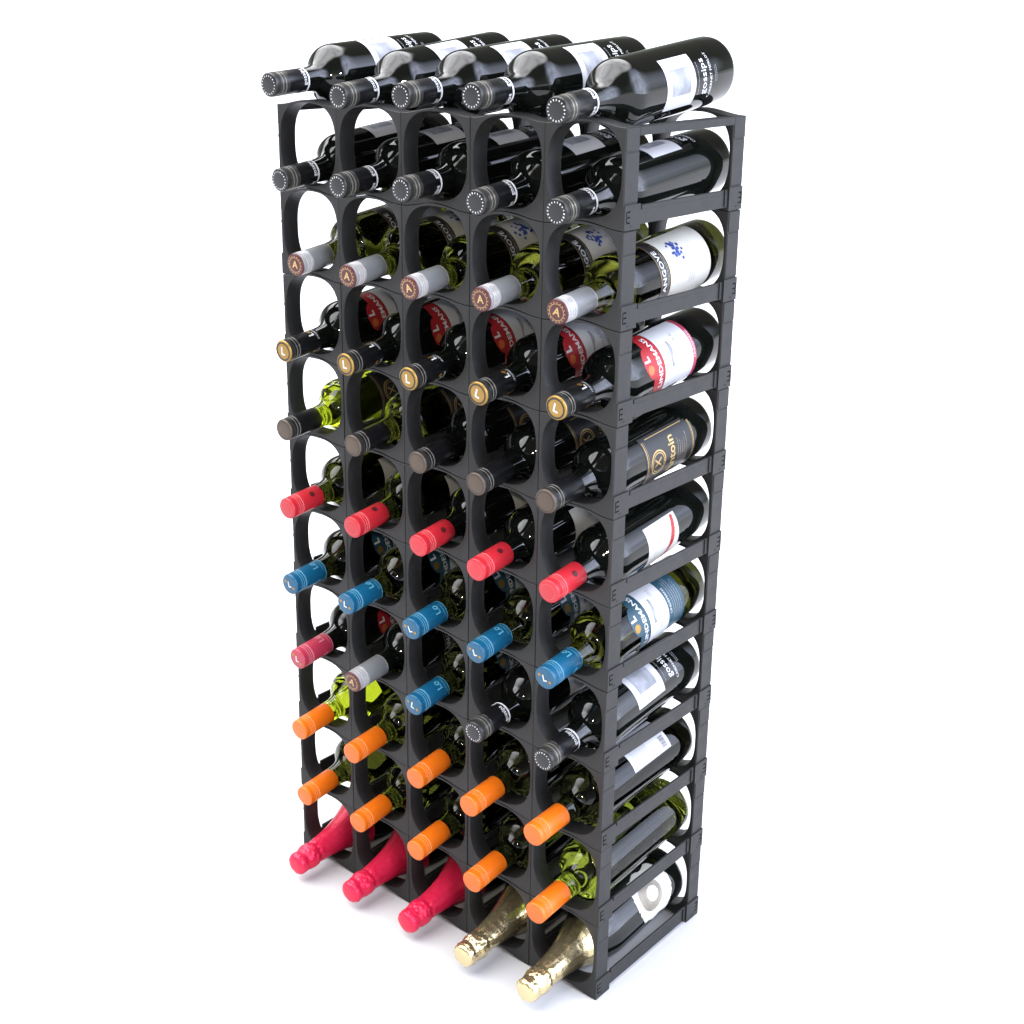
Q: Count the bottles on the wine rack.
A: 55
